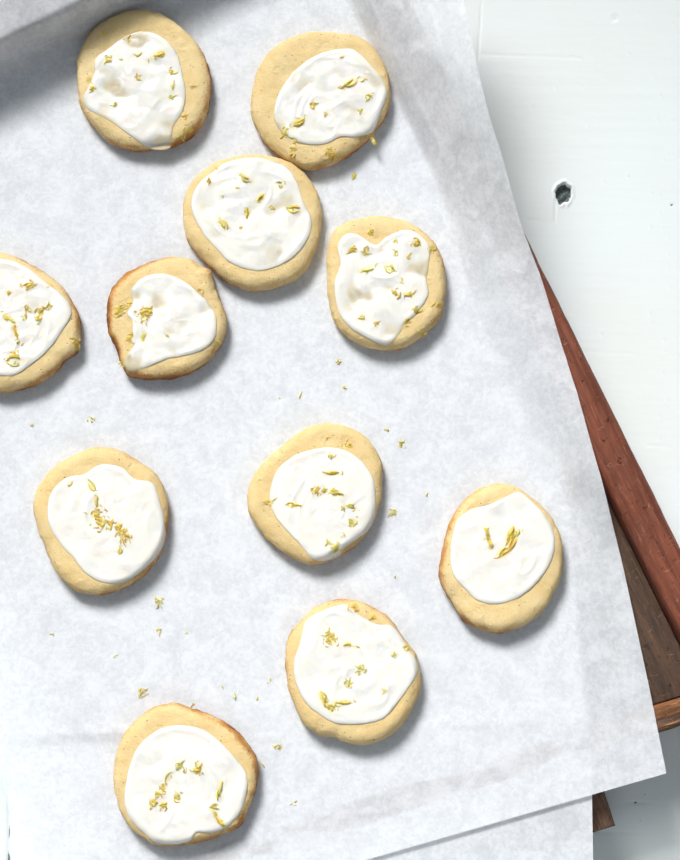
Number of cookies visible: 11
